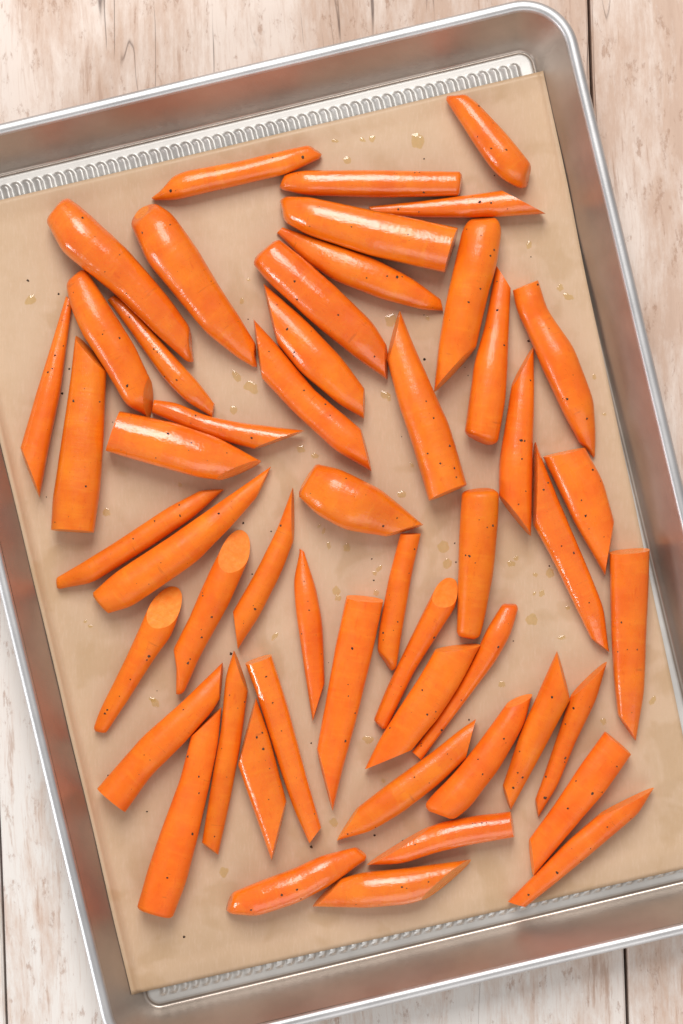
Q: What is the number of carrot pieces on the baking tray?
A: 52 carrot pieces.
